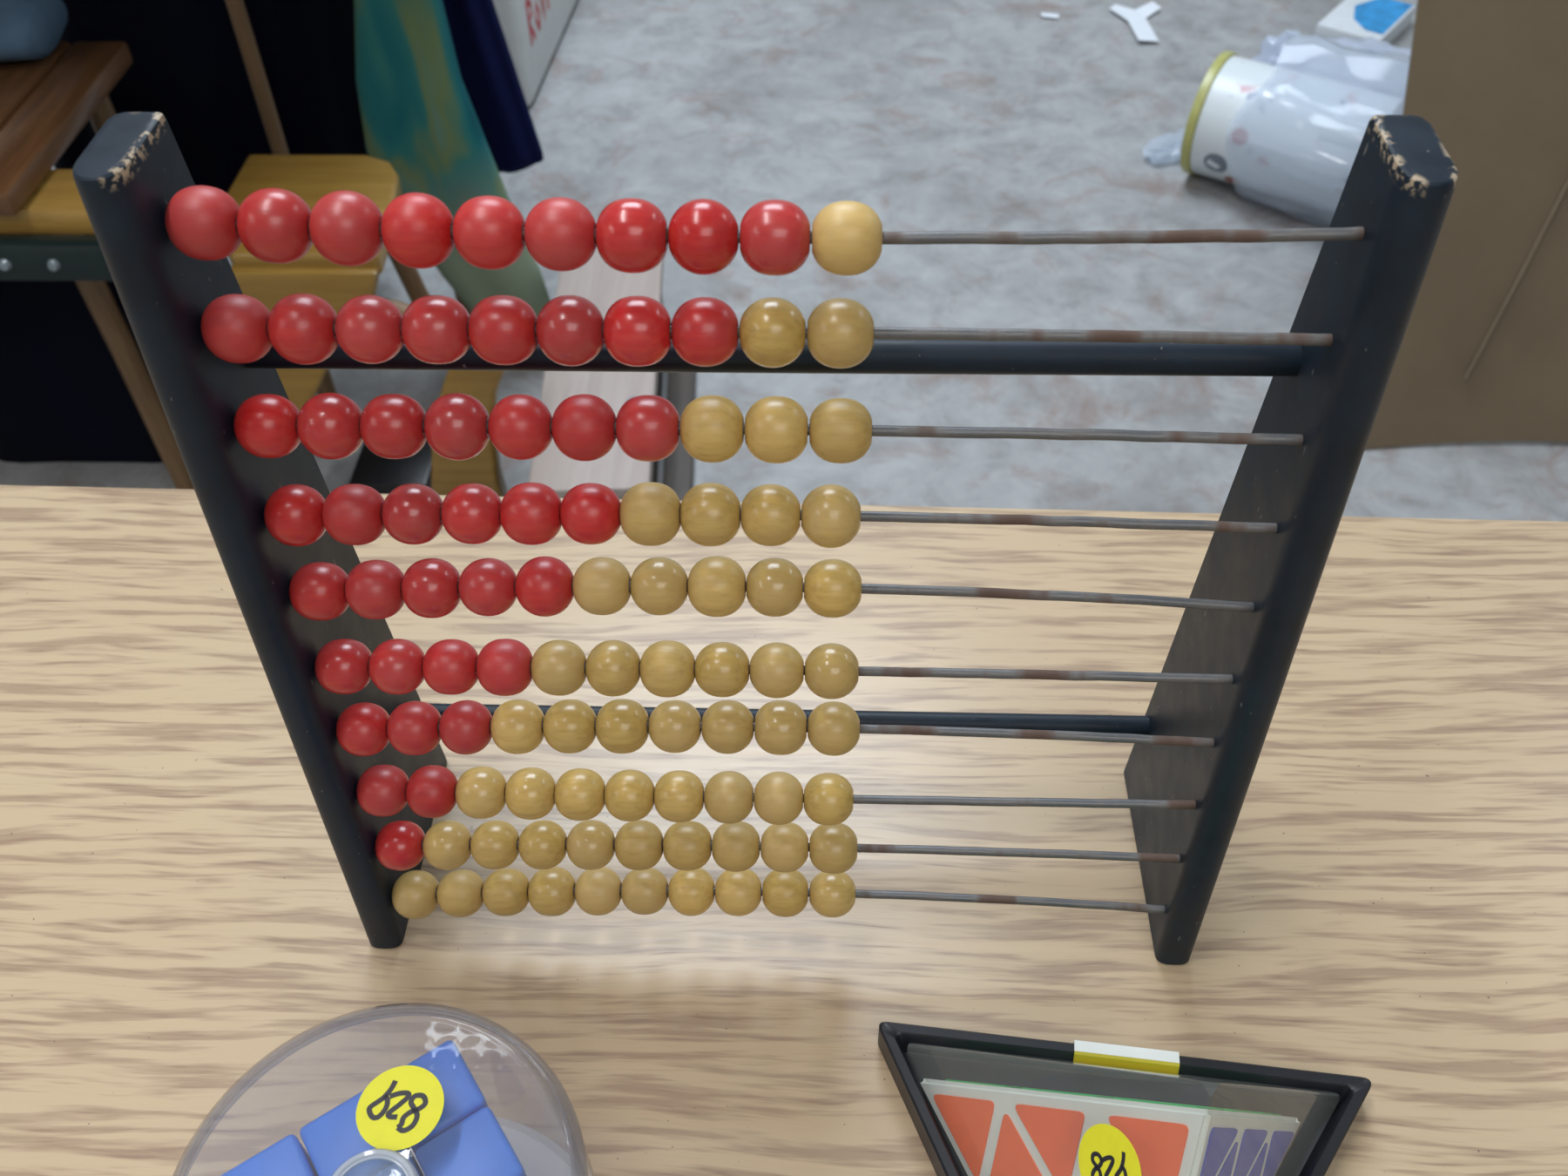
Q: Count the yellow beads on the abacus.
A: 55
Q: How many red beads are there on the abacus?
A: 45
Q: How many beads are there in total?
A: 100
